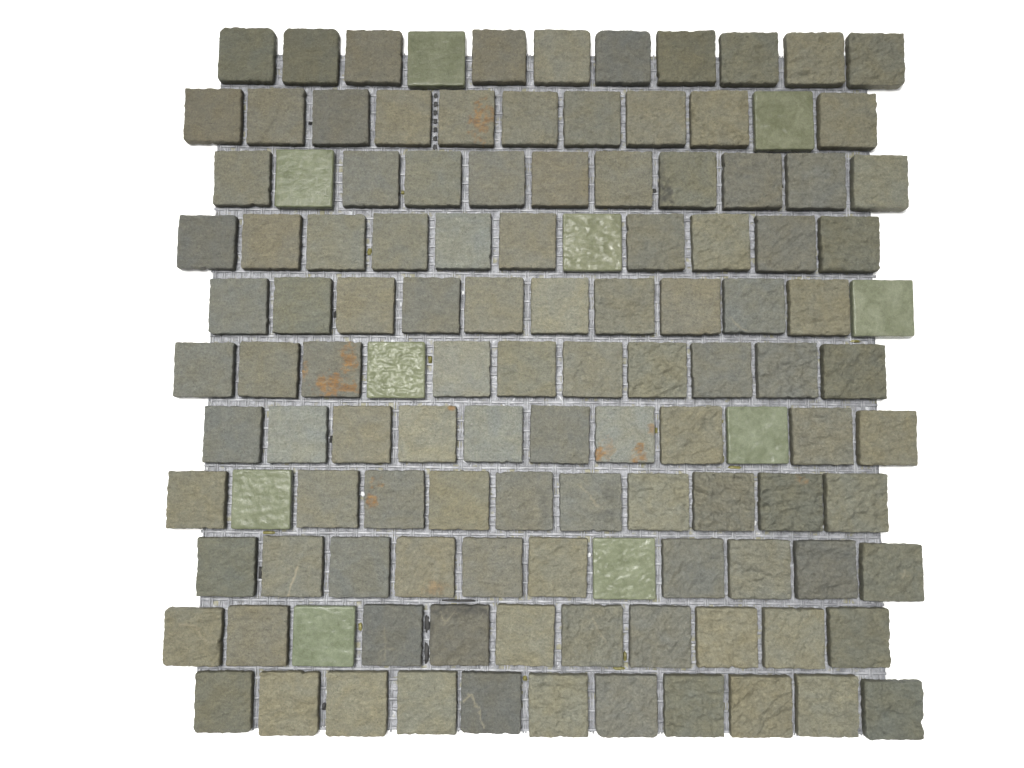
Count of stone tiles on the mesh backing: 111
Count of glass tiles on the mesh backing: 10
